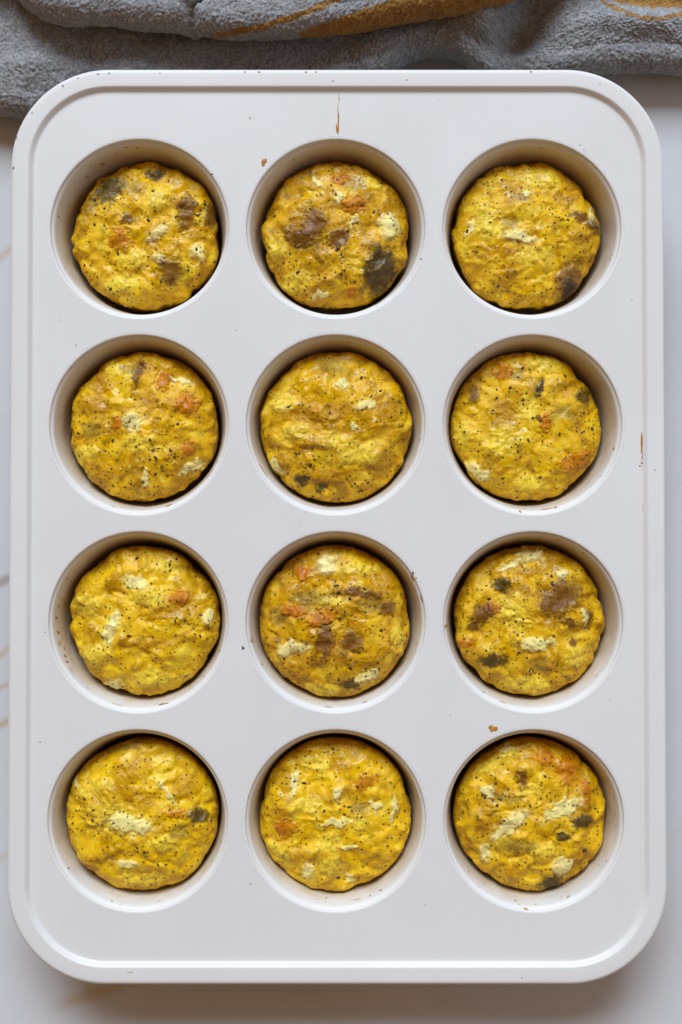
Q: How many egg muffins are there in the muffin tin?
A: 12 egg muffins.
